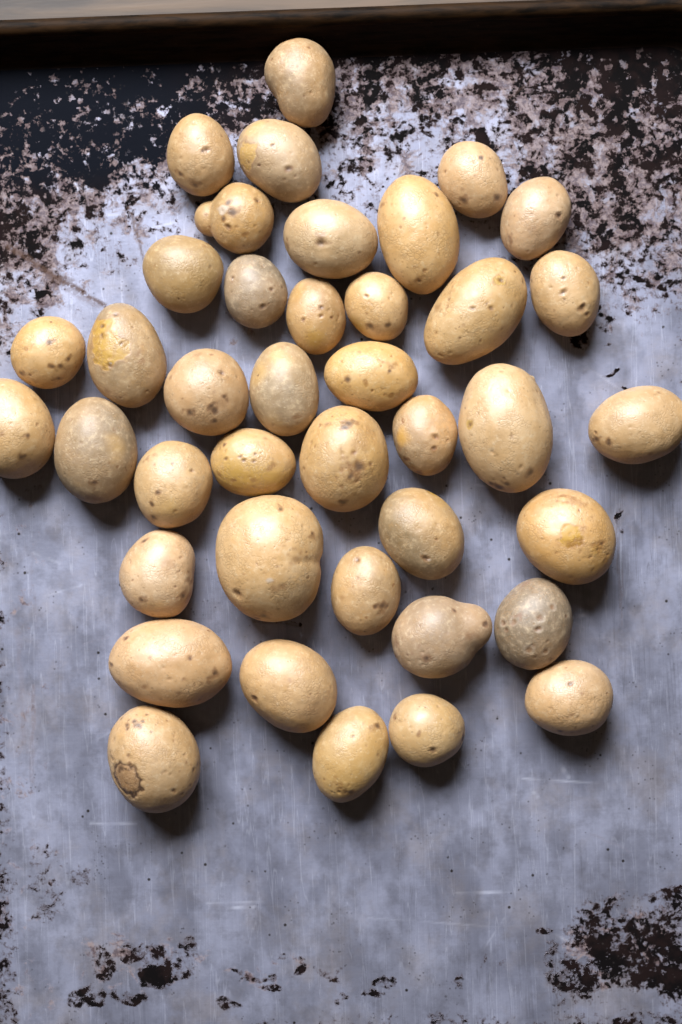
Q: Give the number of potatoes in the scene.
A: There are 40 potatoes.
